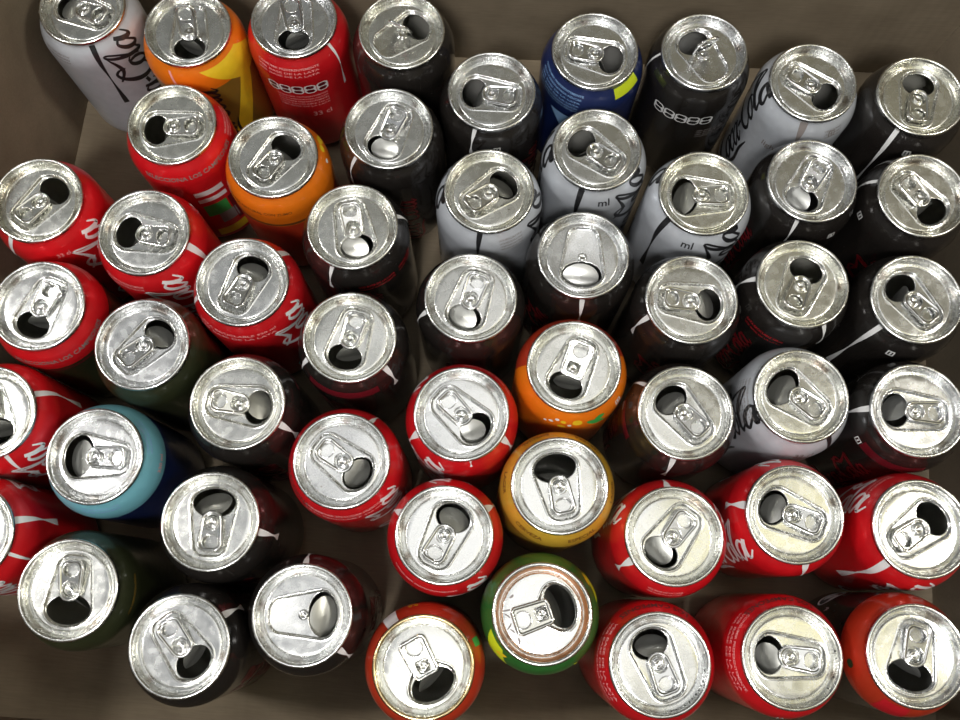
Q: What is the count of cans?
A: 53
